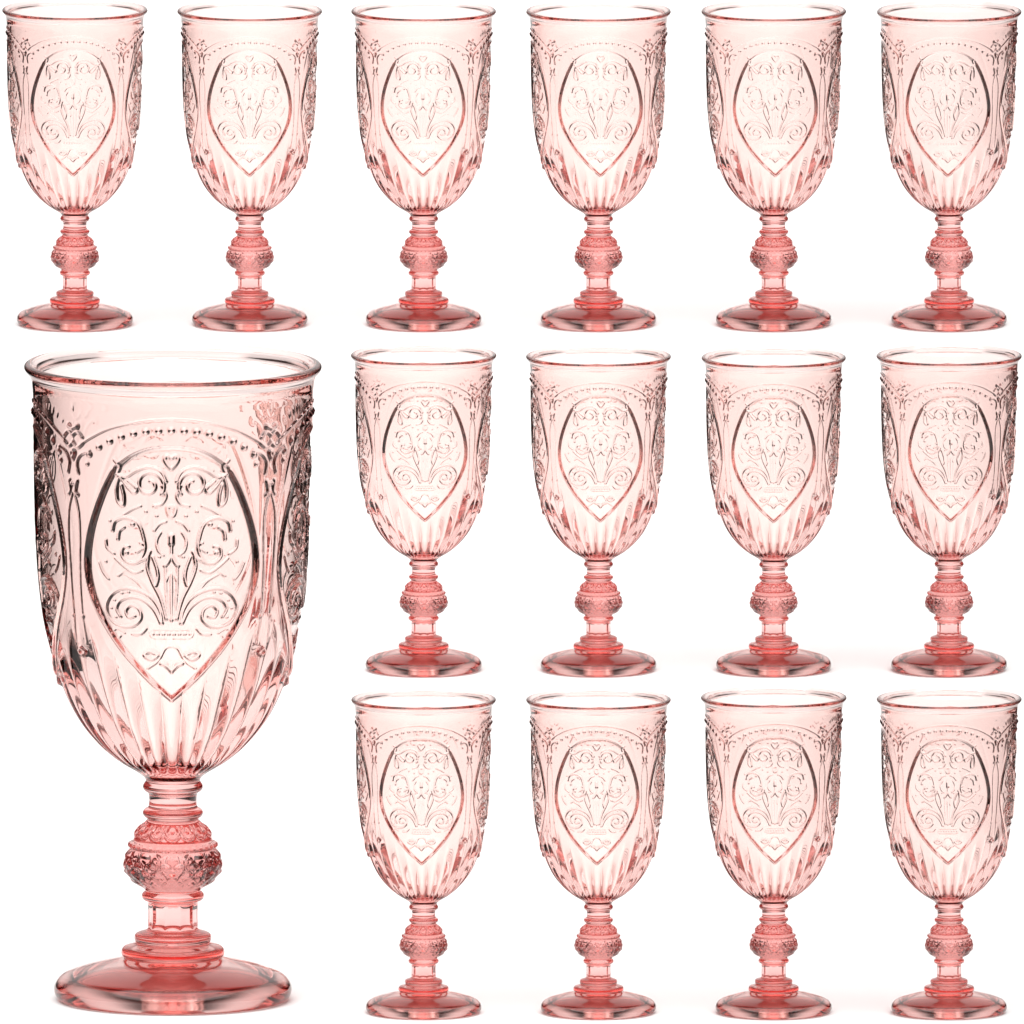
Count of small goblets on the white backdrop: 14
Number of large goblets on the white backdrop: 1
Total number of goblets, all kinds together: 15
